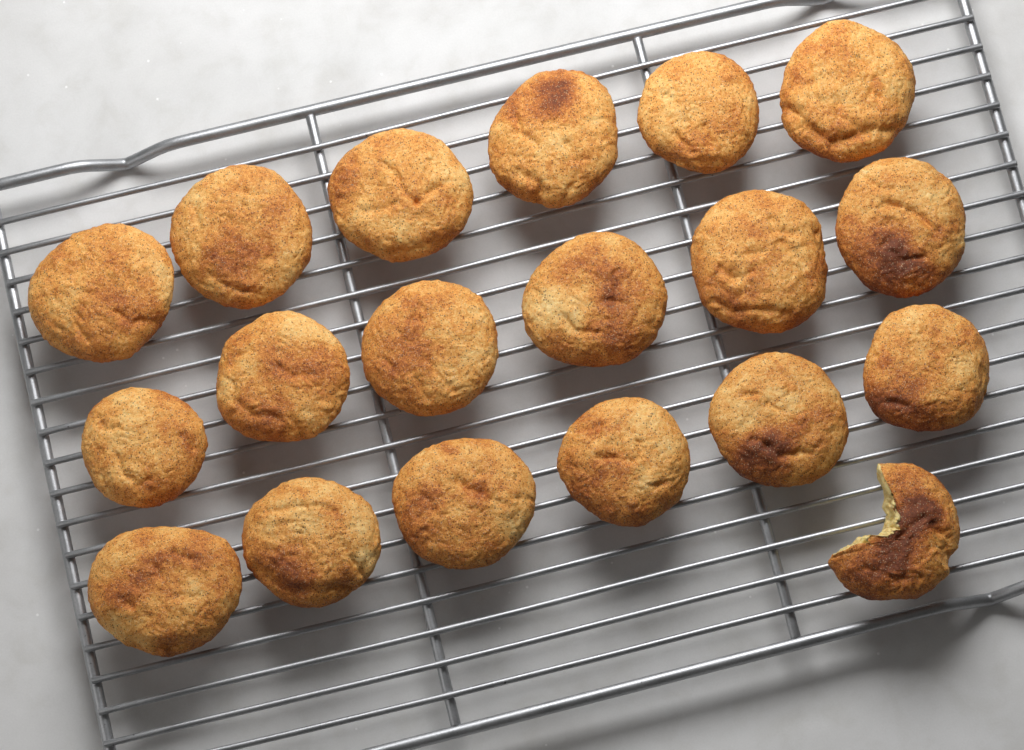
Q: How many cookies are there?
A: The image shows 19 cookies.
